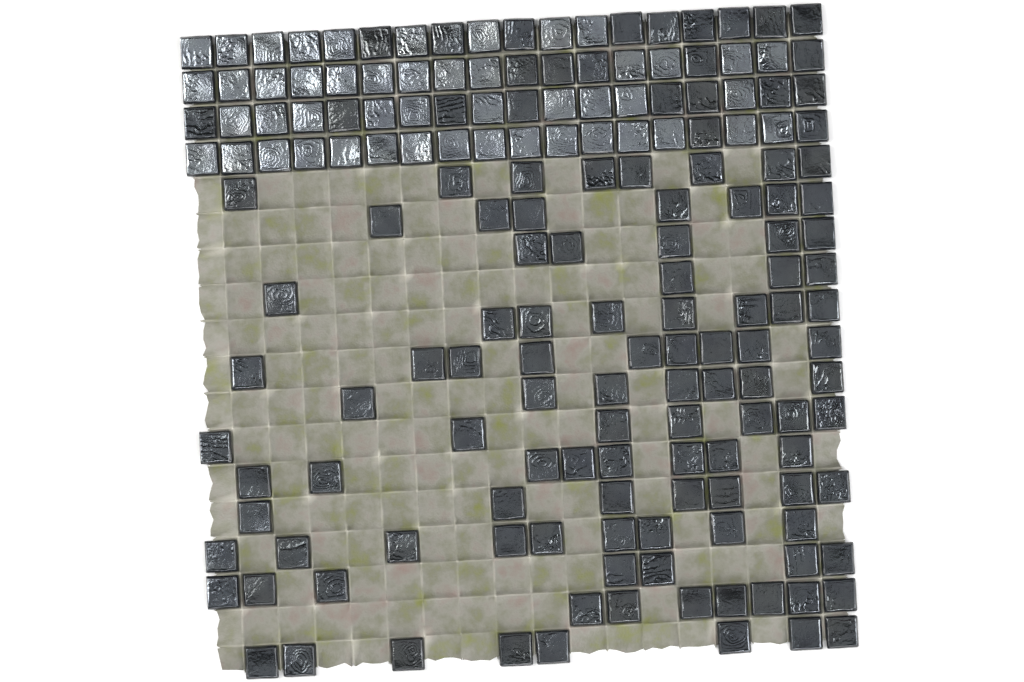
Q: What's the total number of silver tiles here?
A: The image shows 48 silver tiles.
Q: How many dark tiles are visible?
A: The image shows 124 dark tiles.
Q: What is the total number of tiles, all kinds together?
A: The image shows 172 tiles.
